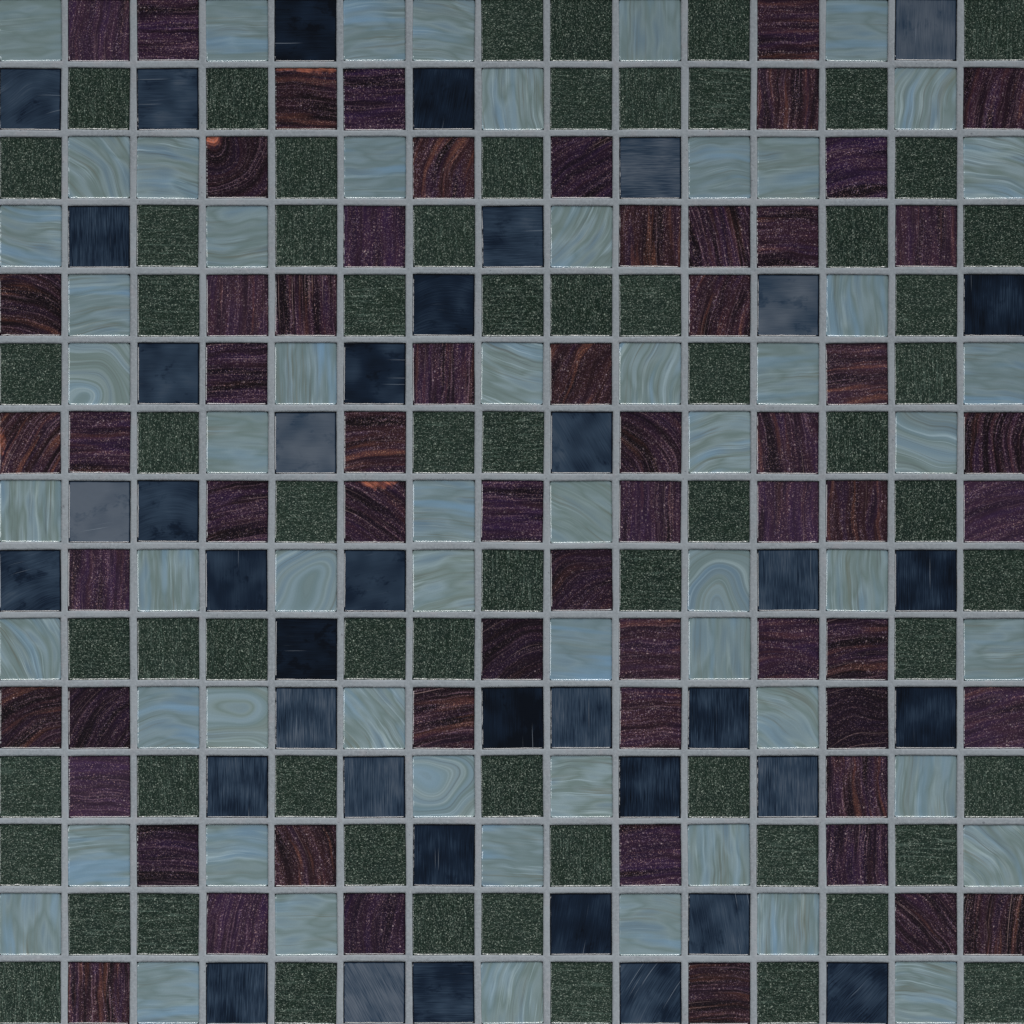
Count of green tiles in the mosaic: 65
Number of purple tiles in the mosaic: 61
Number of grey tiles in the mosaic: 59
